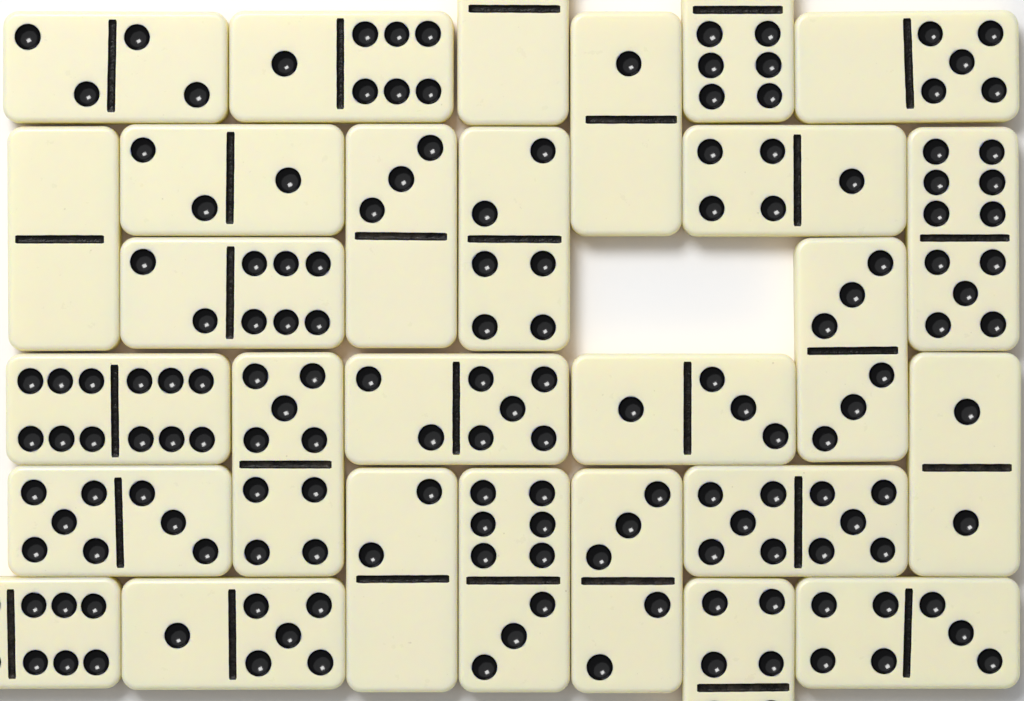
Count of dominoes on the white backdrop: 28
